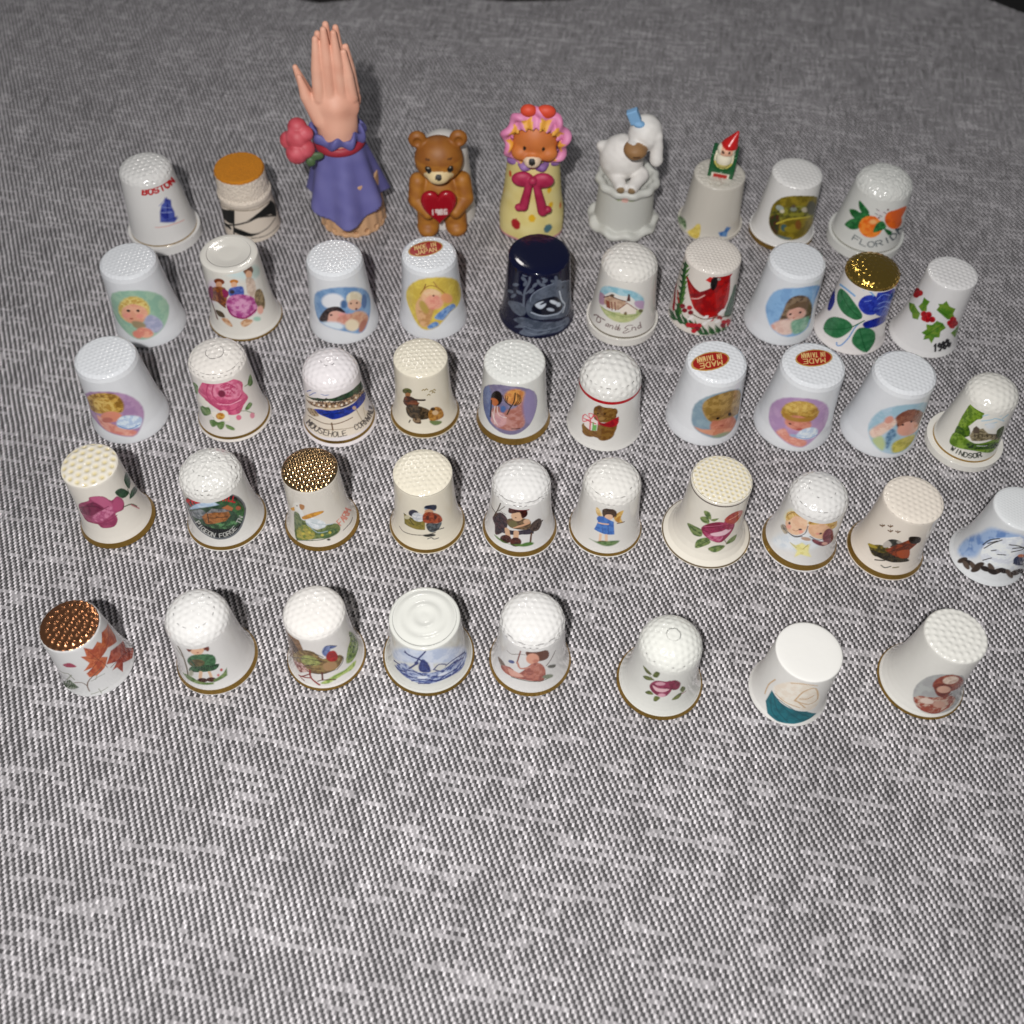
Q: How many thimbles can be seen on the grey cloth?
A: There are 43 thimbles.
